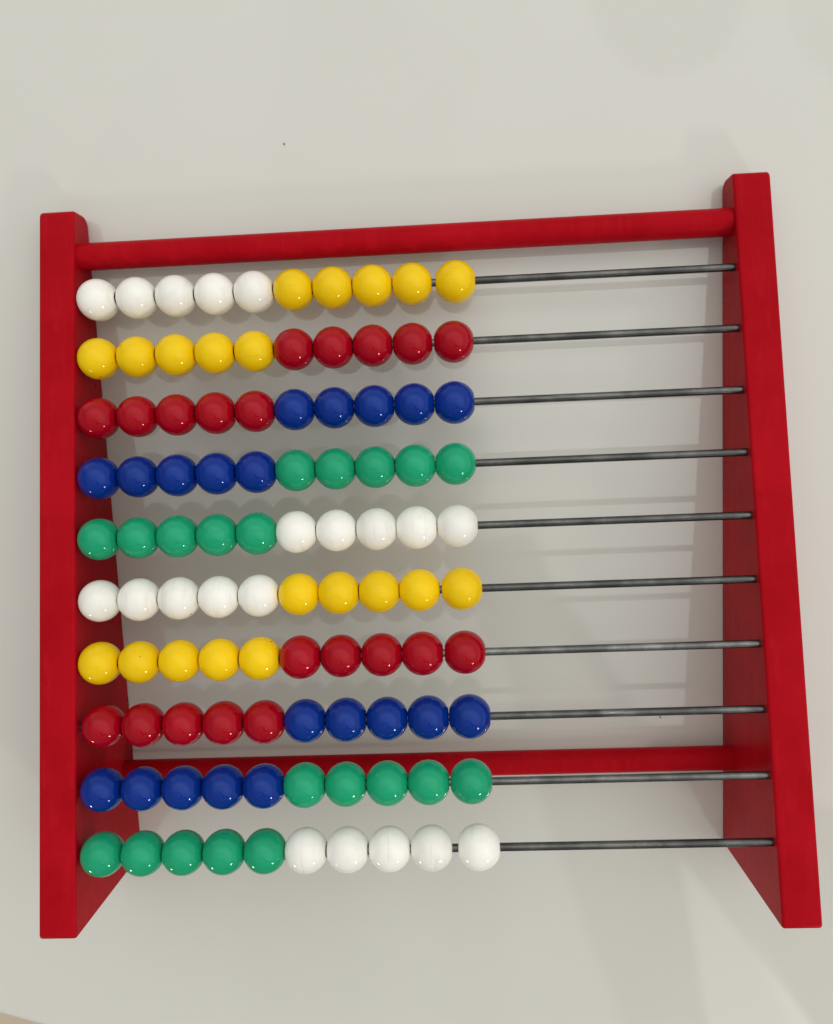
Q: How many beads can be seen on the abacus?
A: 100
